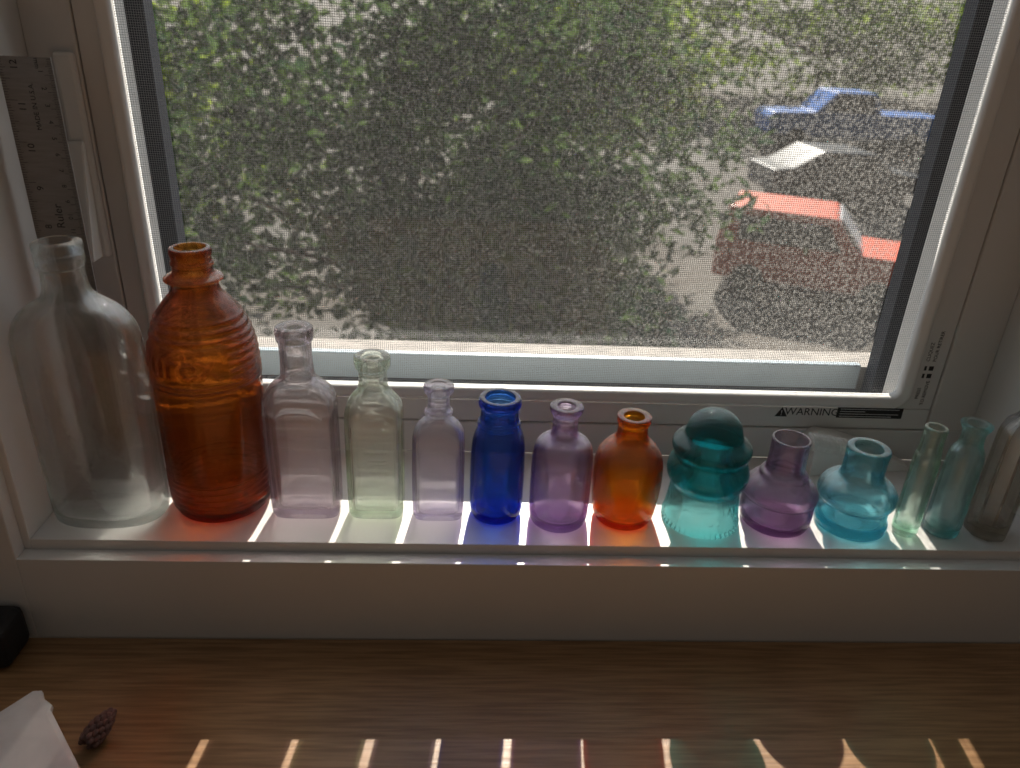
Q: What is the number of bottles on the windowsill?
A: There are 13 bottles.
